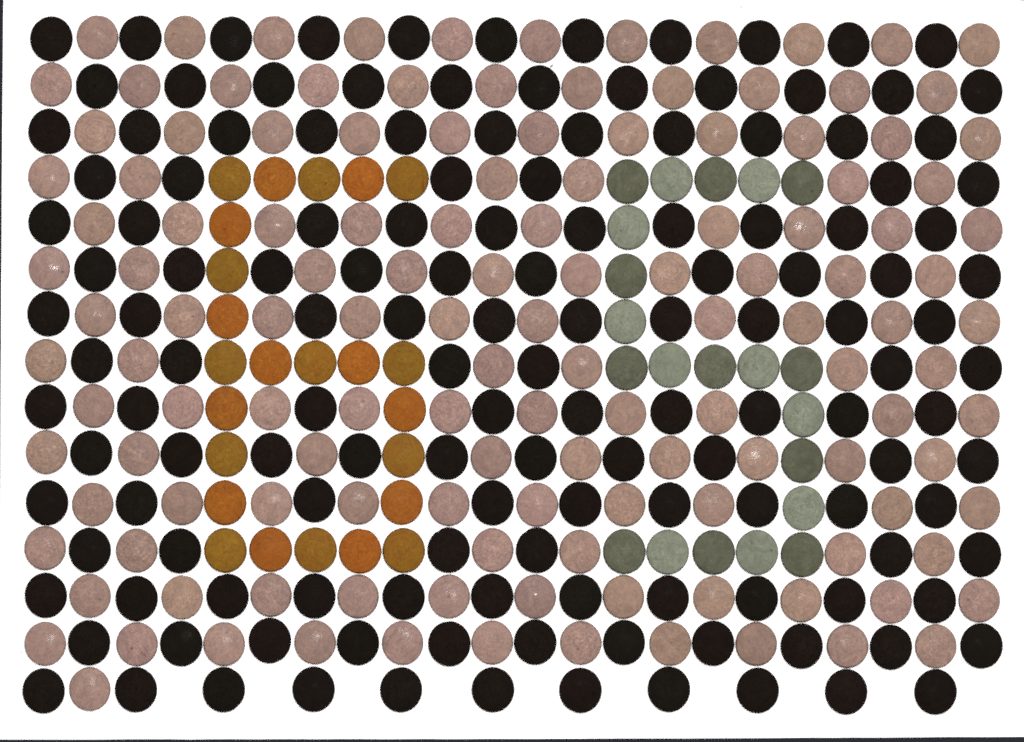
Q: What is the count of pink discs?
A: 133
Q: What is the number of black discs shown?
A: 142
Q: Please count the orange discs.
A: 24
